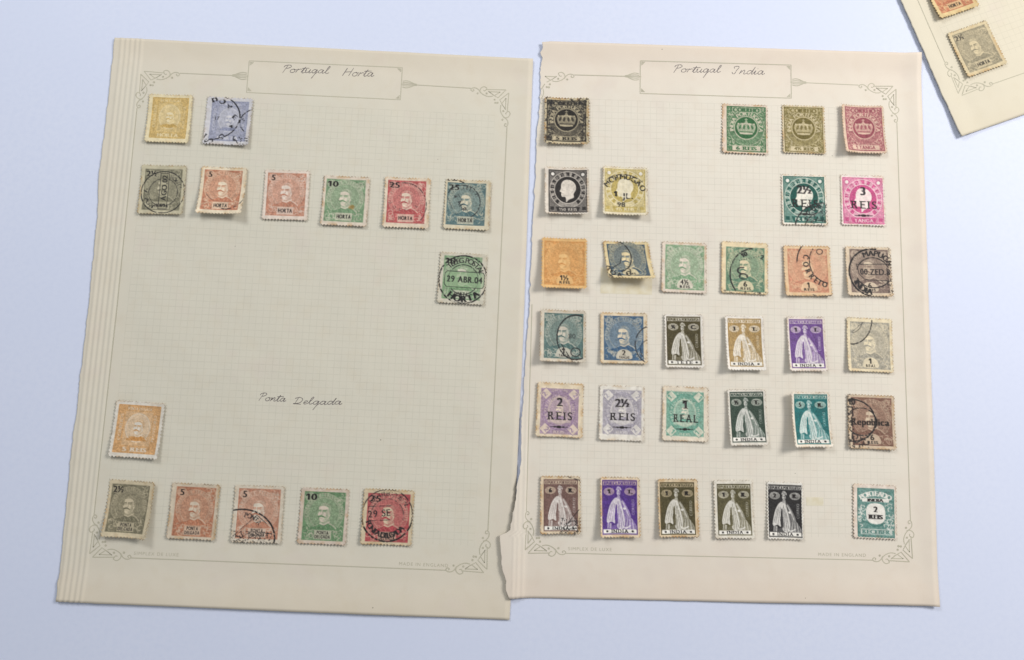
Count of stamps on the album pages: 49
